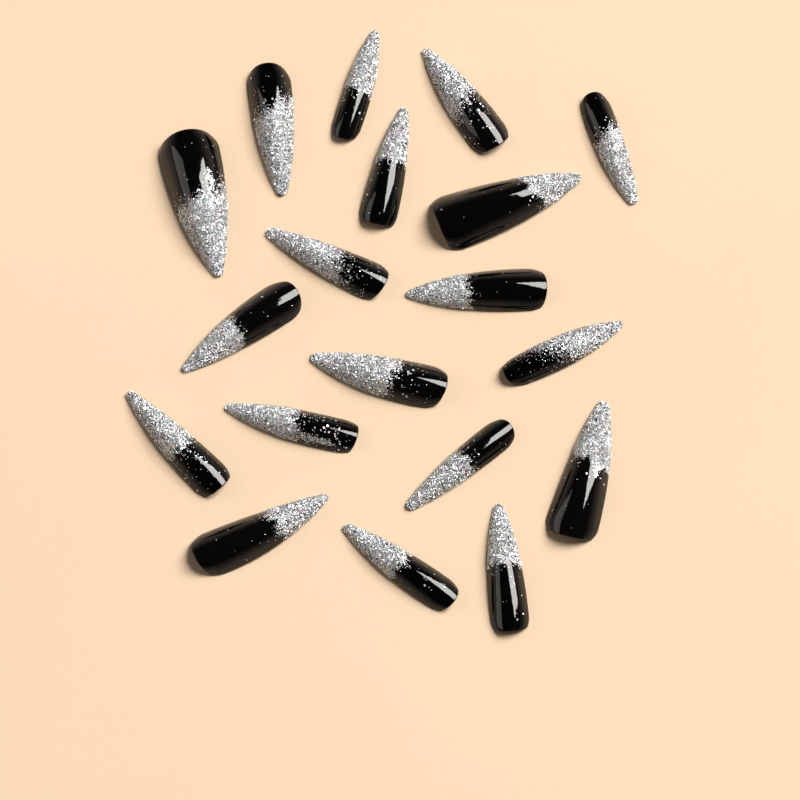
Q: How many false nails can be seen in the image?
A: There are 19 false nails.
